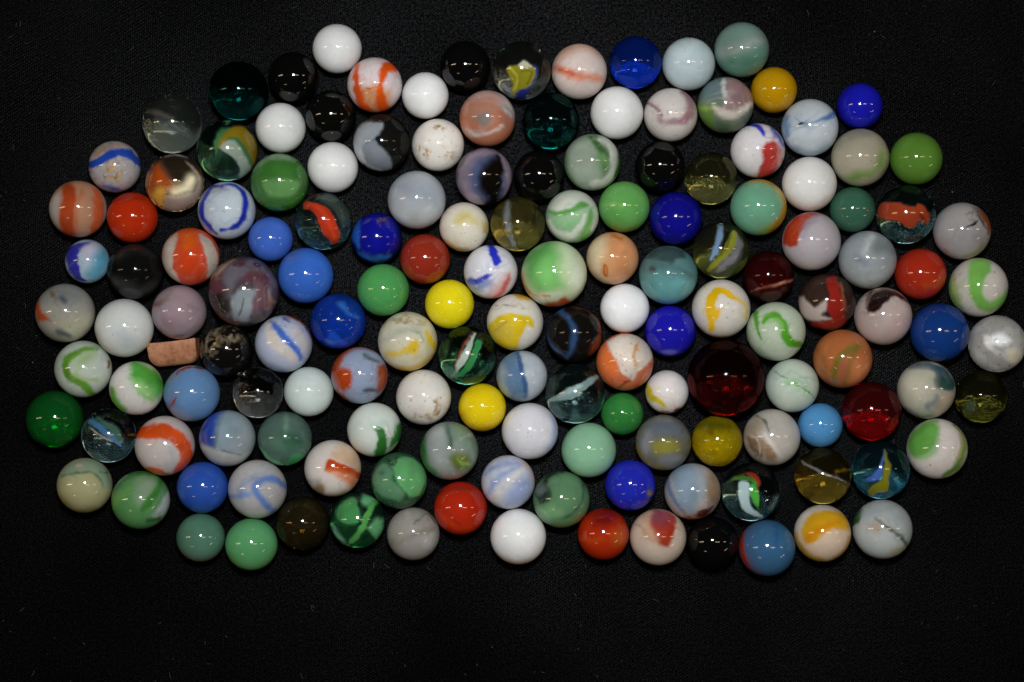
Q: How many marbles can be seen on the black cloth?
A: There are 149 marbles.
